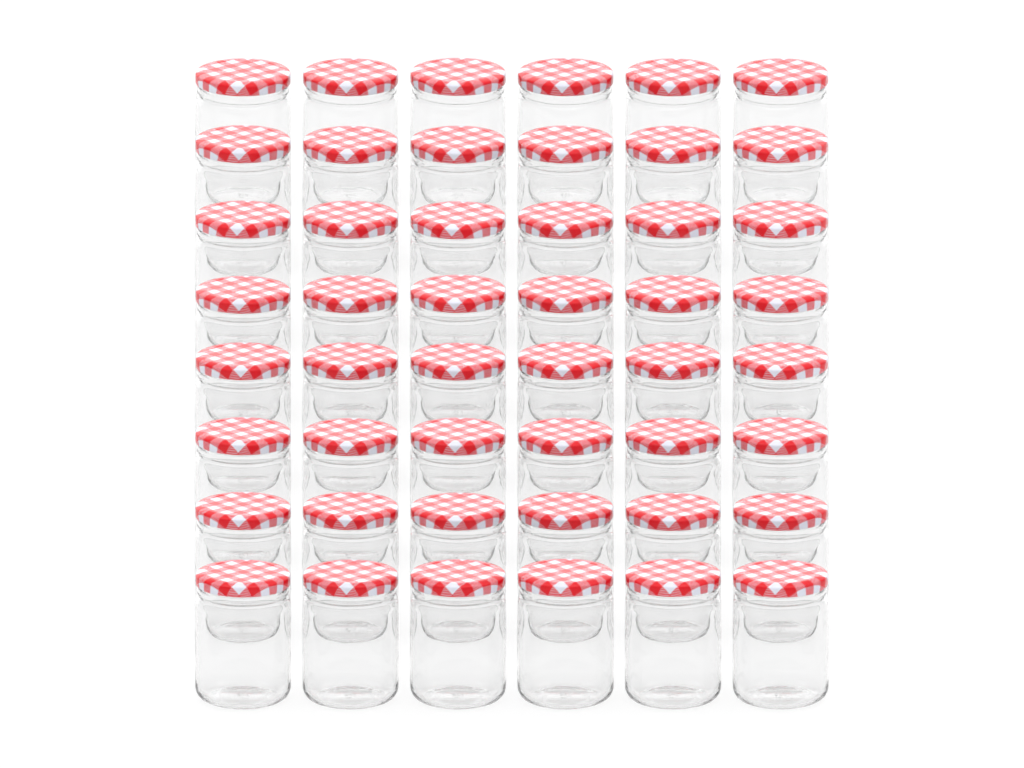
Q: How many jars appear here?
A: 48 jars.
